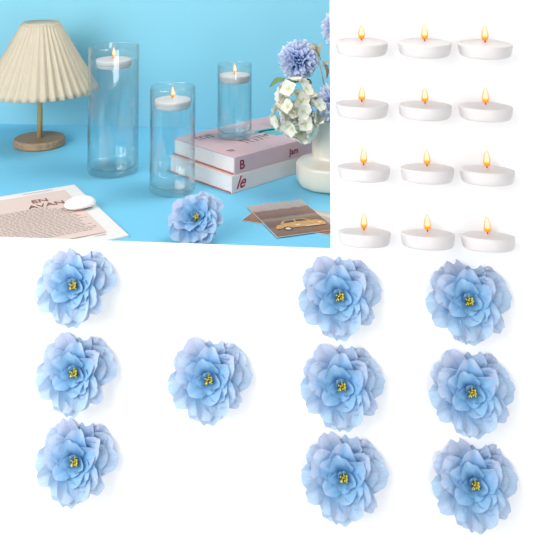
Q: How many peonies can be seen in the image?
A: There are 11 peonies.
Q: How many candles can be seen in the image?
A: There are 15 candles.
